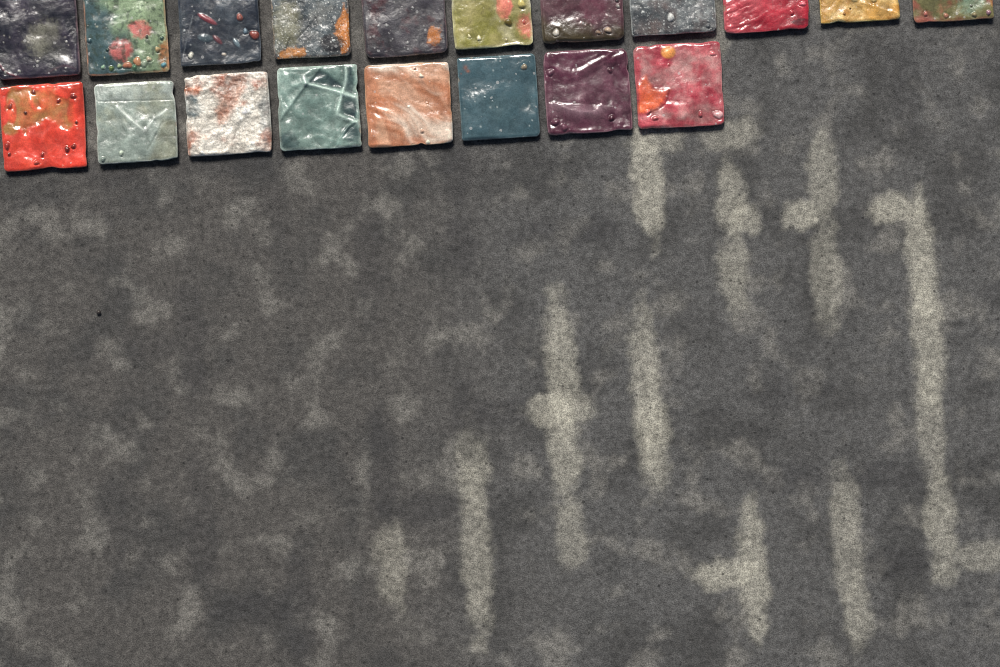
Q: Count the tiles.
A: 19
